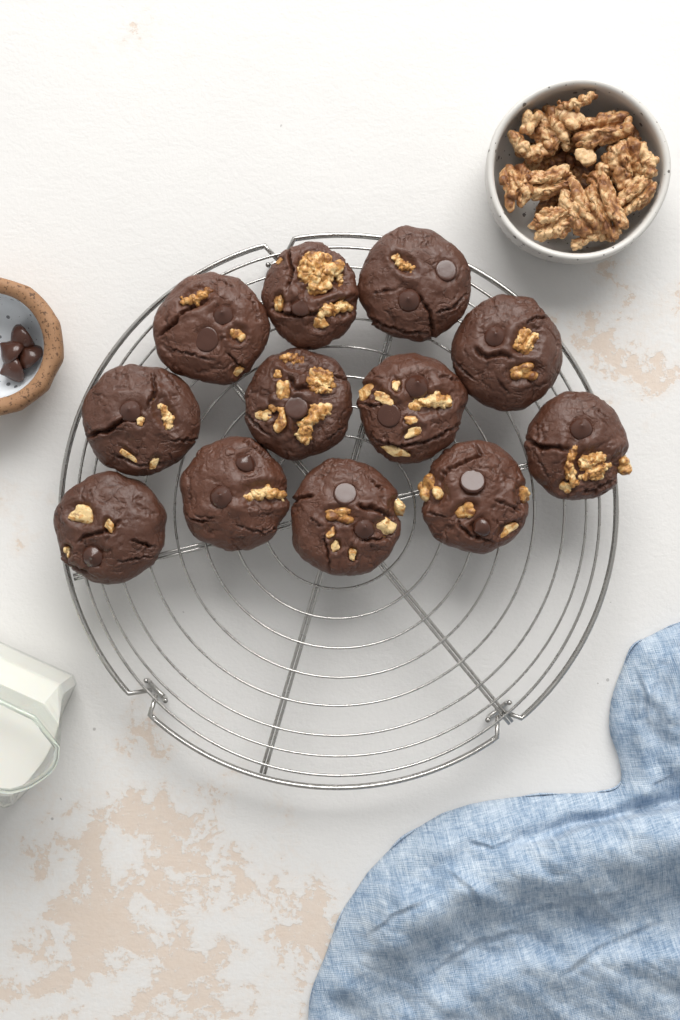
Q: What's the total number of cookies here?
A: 12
